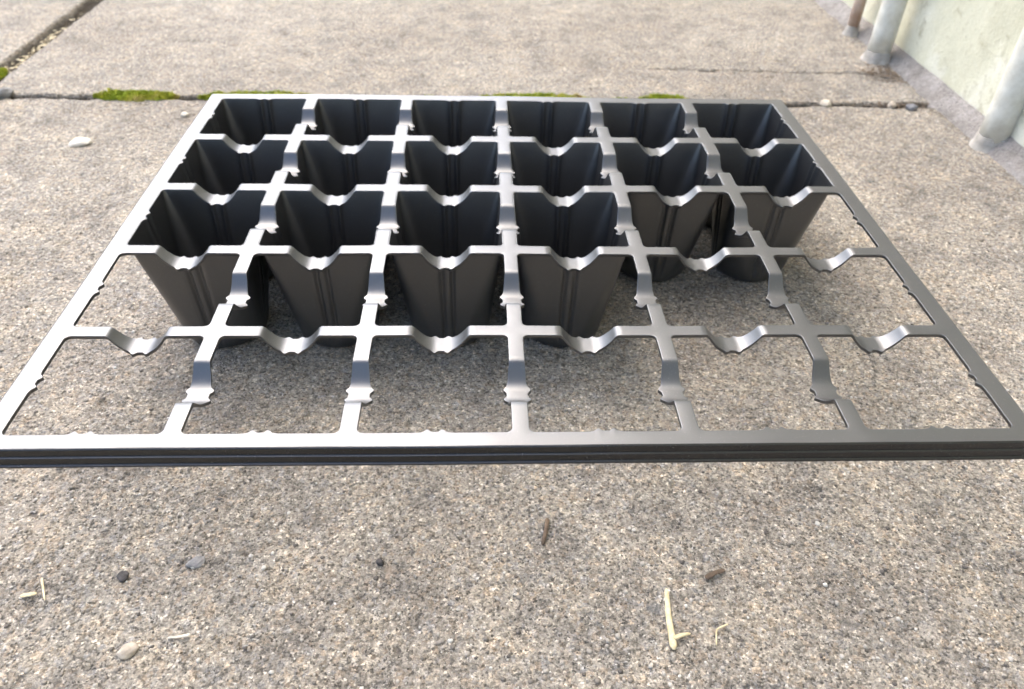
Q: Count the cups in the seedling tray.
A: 16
